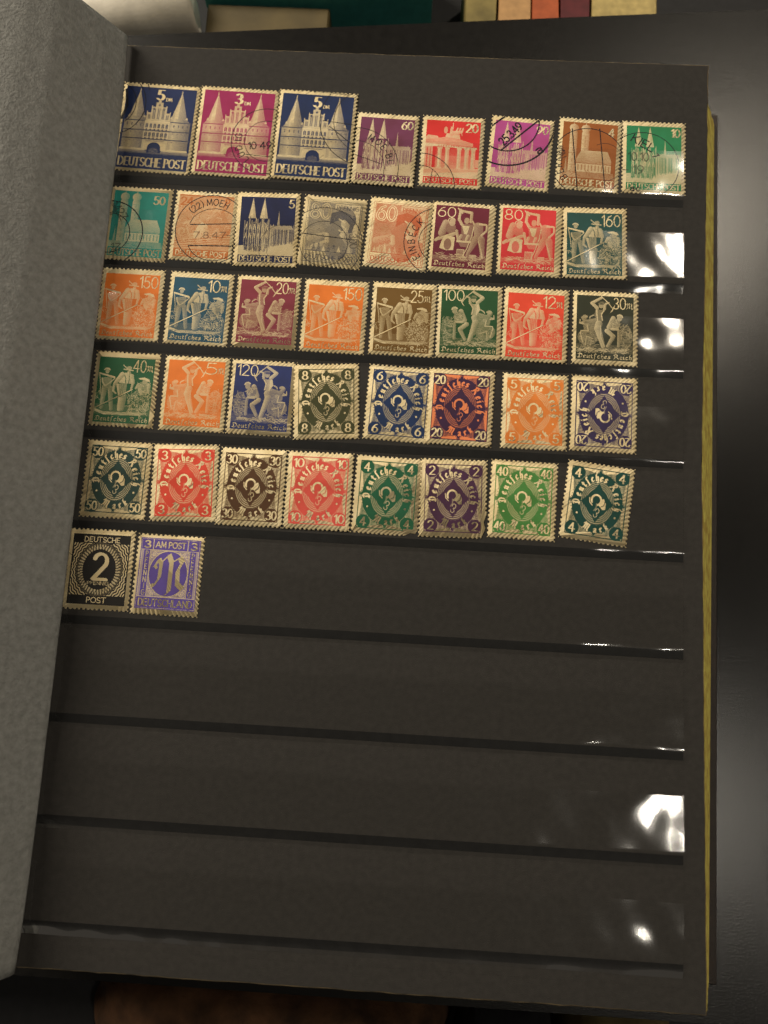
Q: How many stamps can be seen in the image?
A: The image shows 42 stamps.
